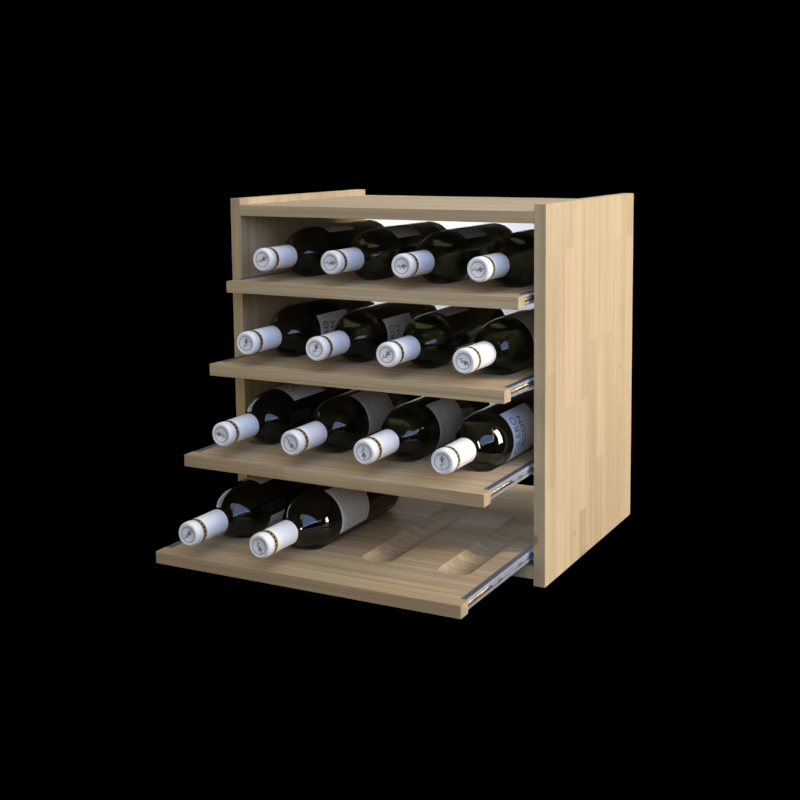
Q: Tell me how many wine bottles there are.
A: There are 14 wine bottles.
